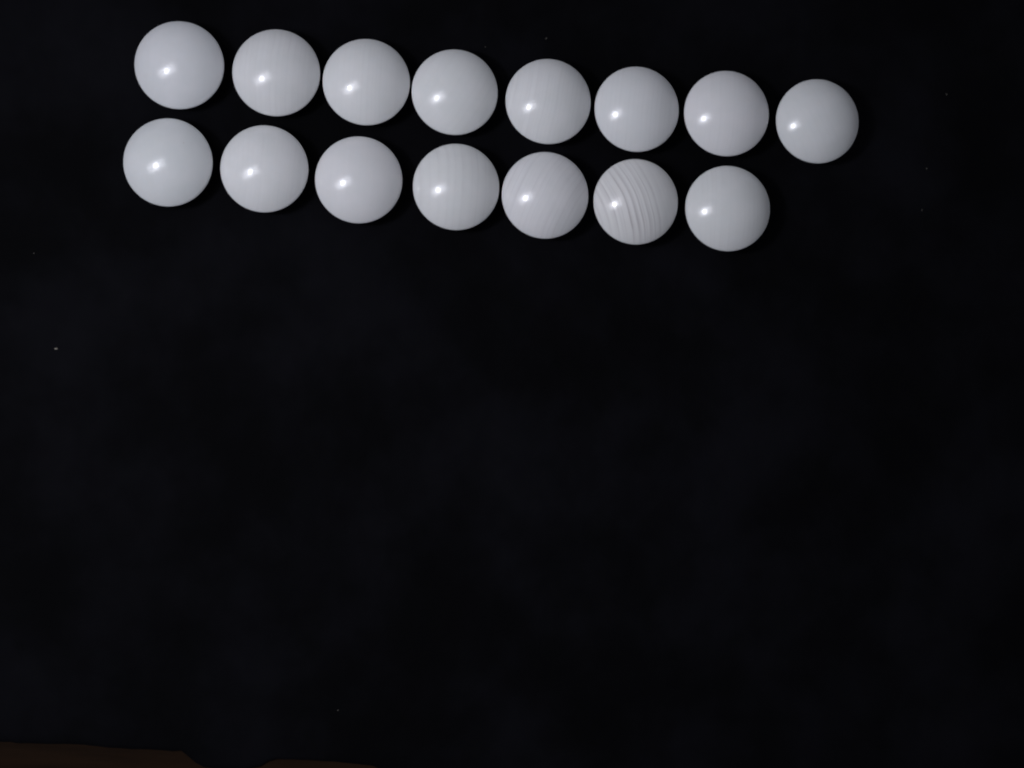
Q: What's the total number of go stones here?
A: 15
